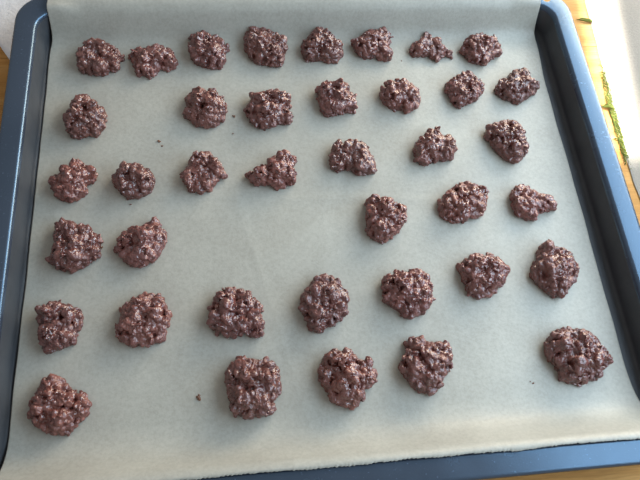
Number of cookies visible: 39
